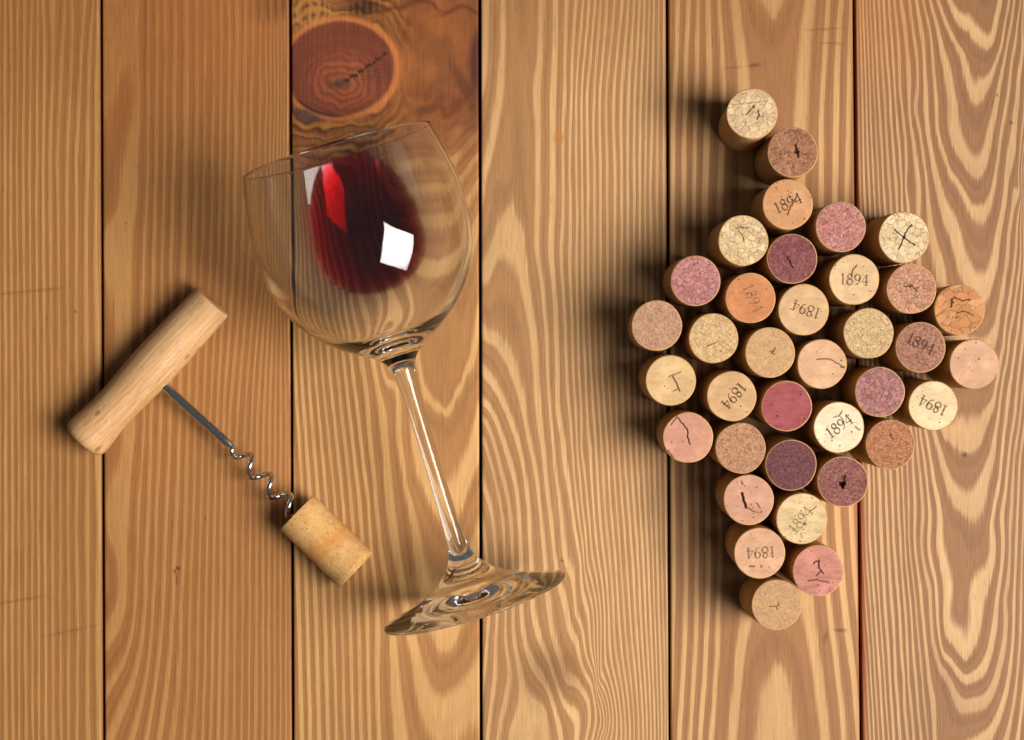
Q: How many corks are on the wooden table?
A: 37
